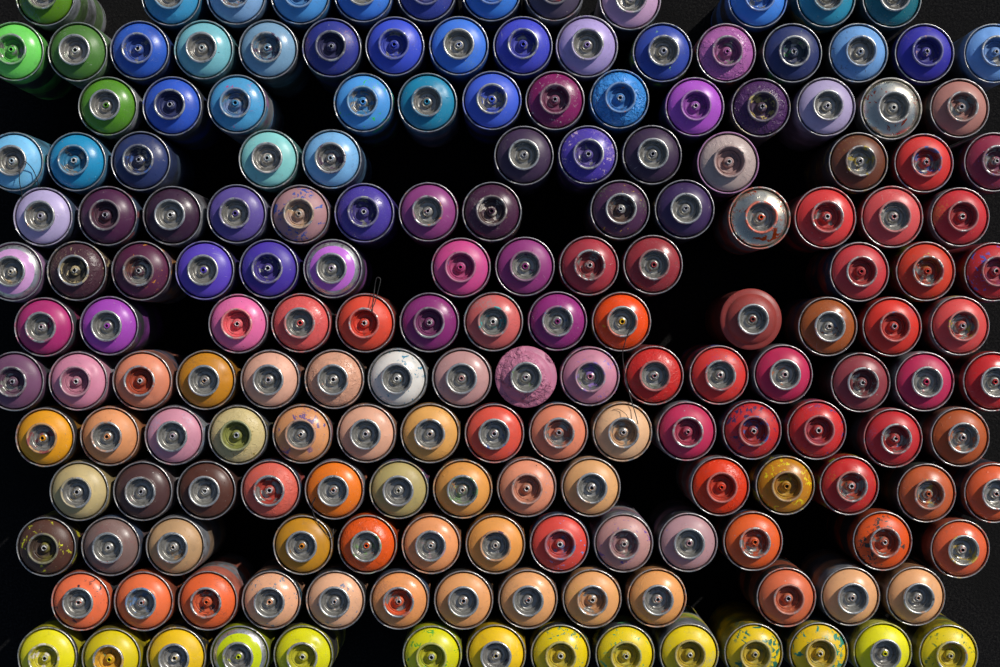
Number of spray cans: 178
